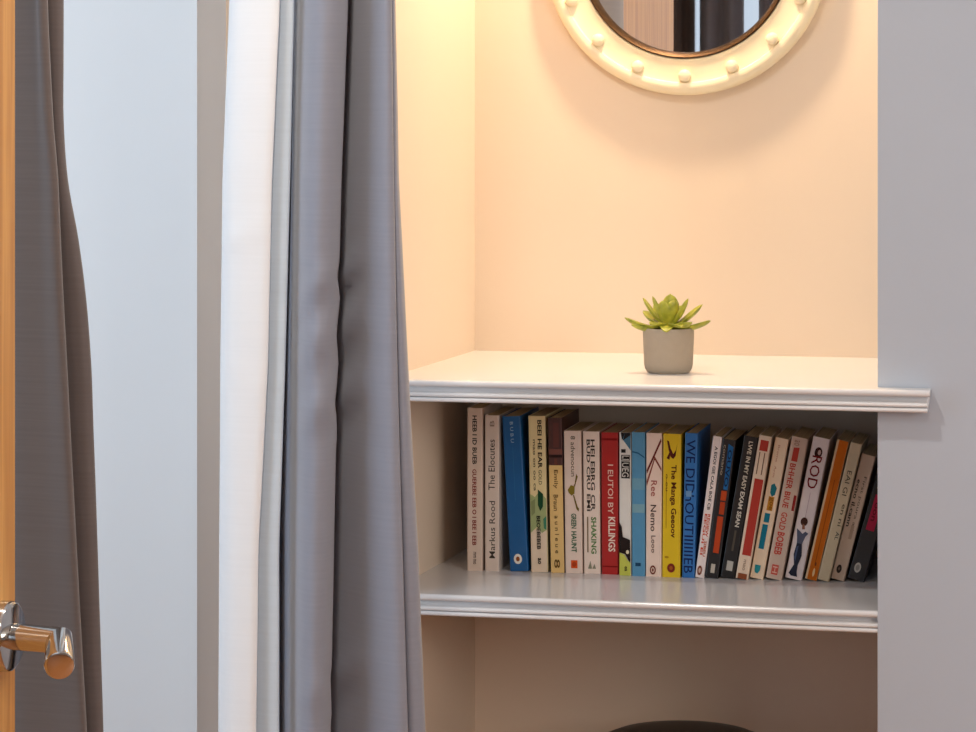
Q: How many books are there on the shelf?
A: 24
